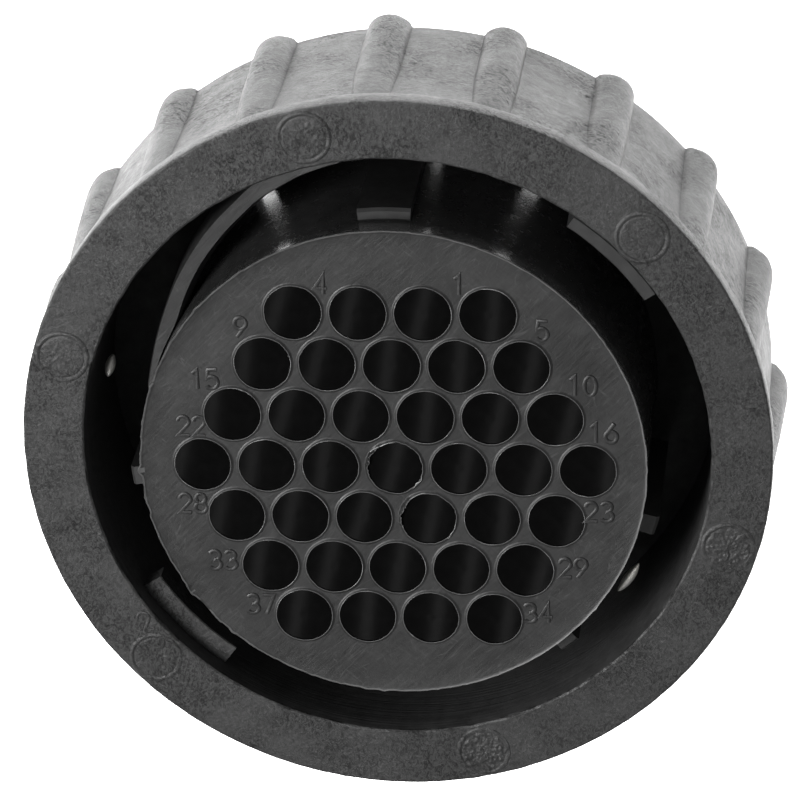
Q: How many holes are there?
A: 37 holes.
